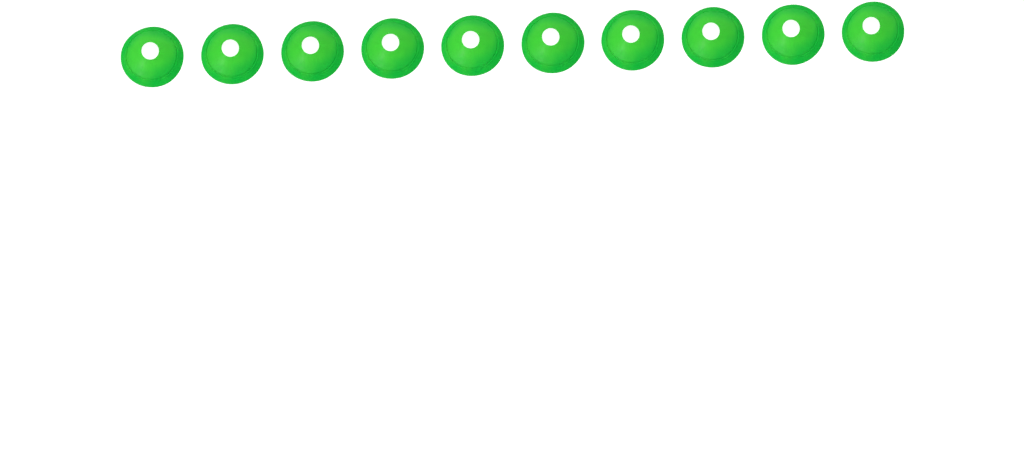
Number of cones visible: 10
